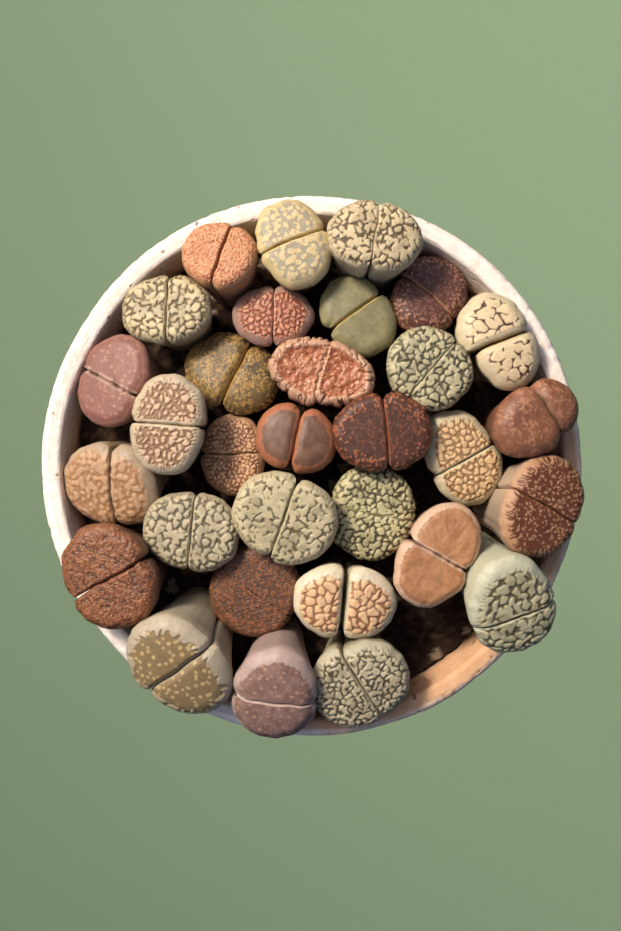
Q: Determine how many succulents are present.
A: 31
